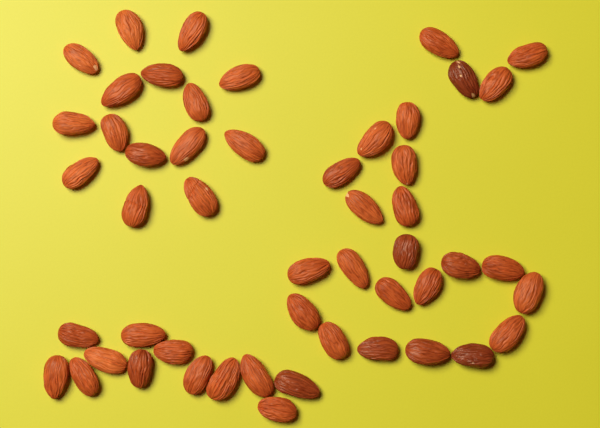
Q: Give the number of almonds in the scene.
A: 51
